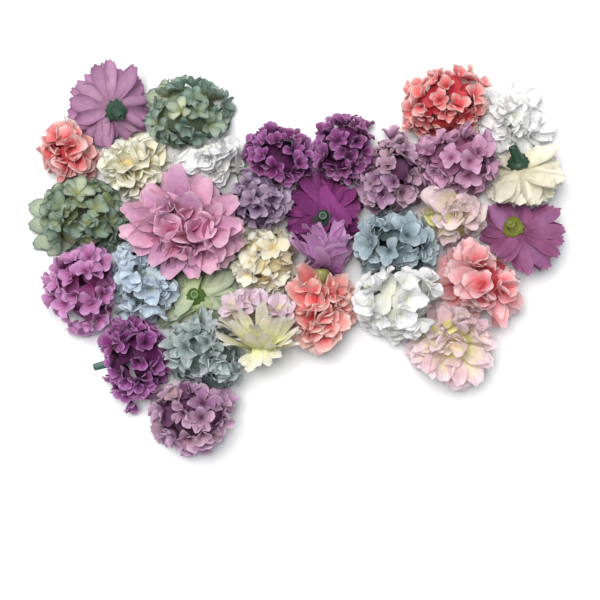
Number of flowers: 32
